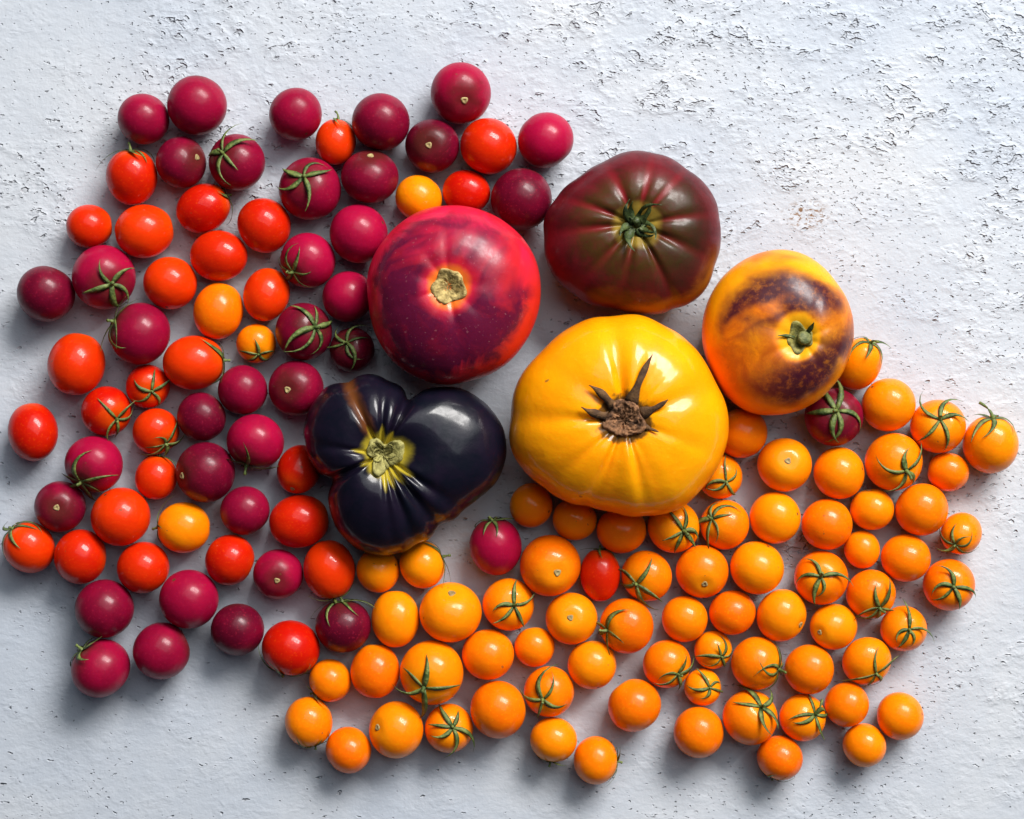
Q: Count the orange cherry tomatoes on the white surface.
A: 73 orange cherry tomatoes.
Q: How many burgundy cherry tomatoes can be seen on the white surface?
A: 37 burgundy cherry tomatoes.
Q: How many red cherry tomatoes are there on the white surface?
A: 28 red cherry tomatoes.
